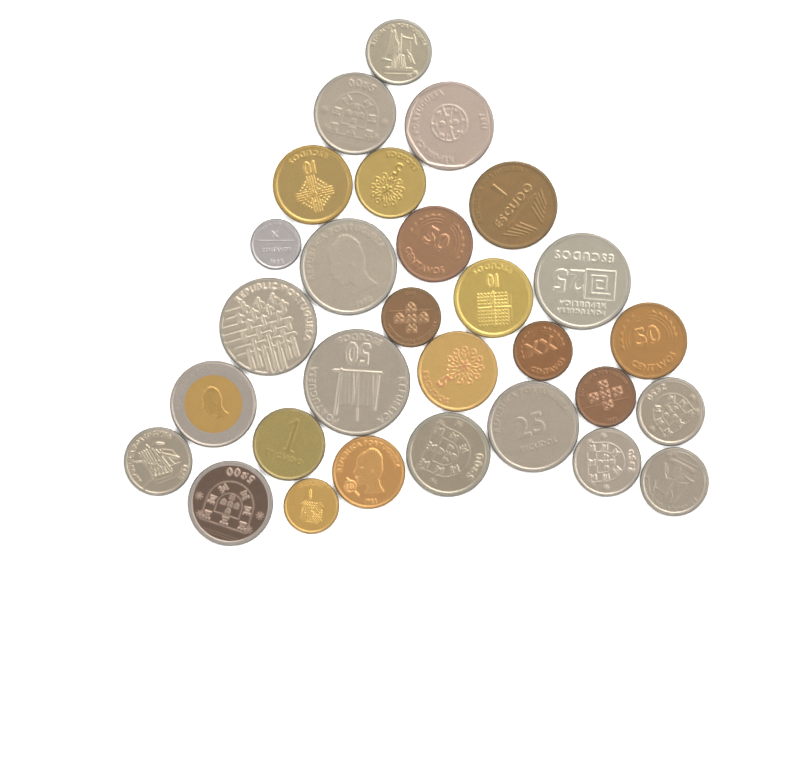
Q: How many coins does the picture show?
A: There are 29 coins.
